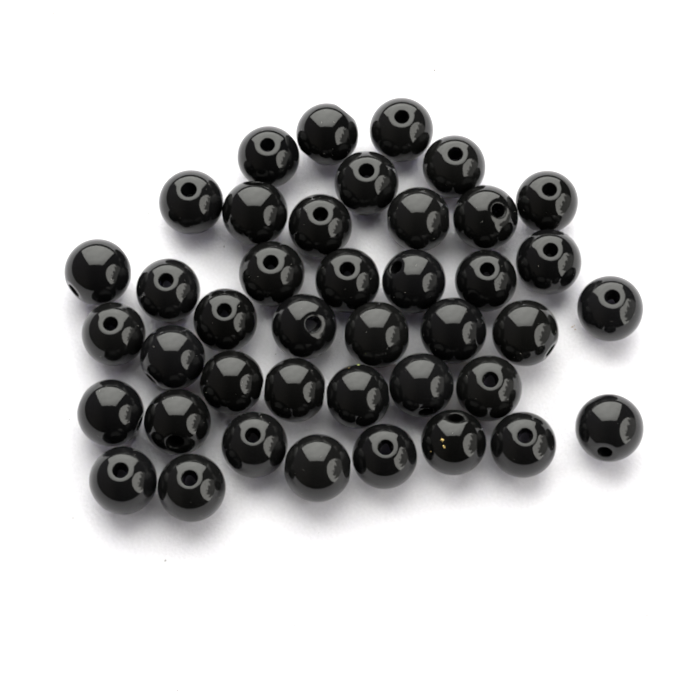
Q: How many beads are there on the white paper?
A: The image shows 41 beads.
